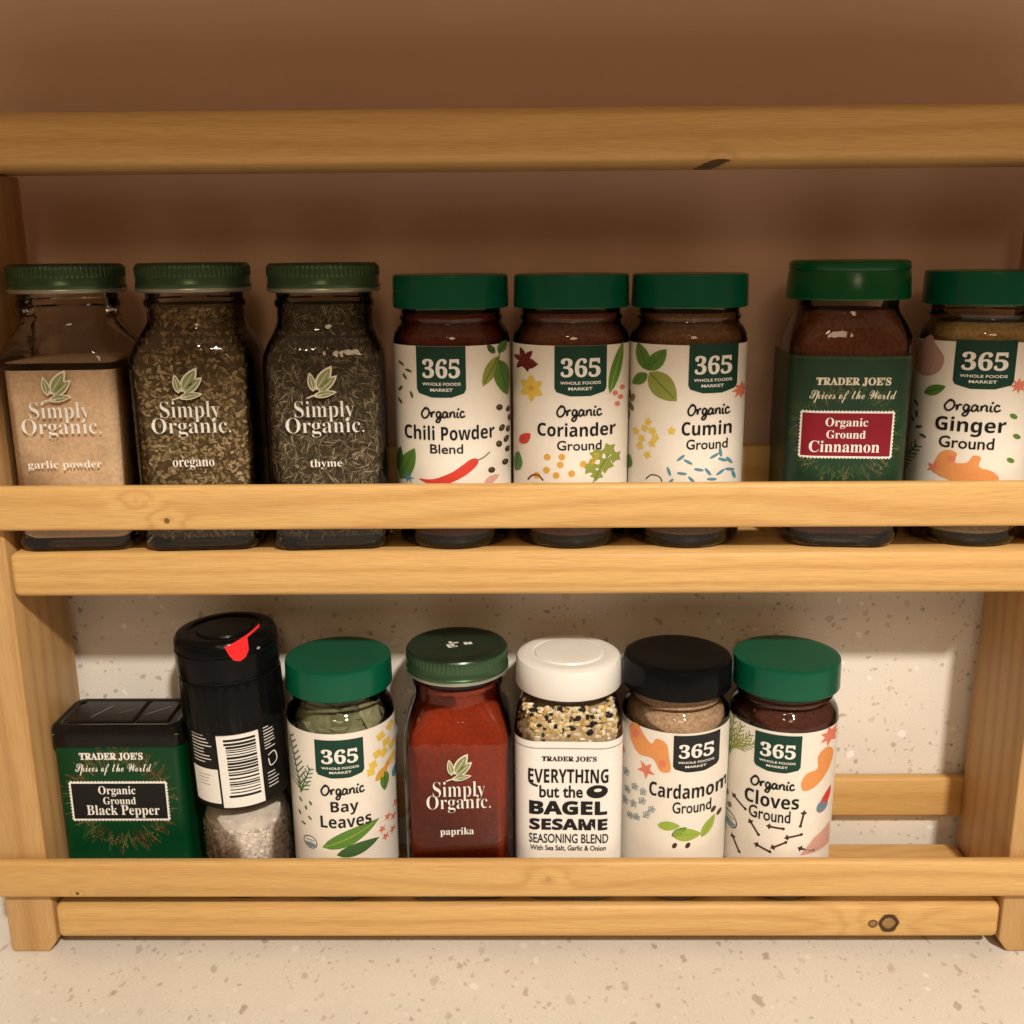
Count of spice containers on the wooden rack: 15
